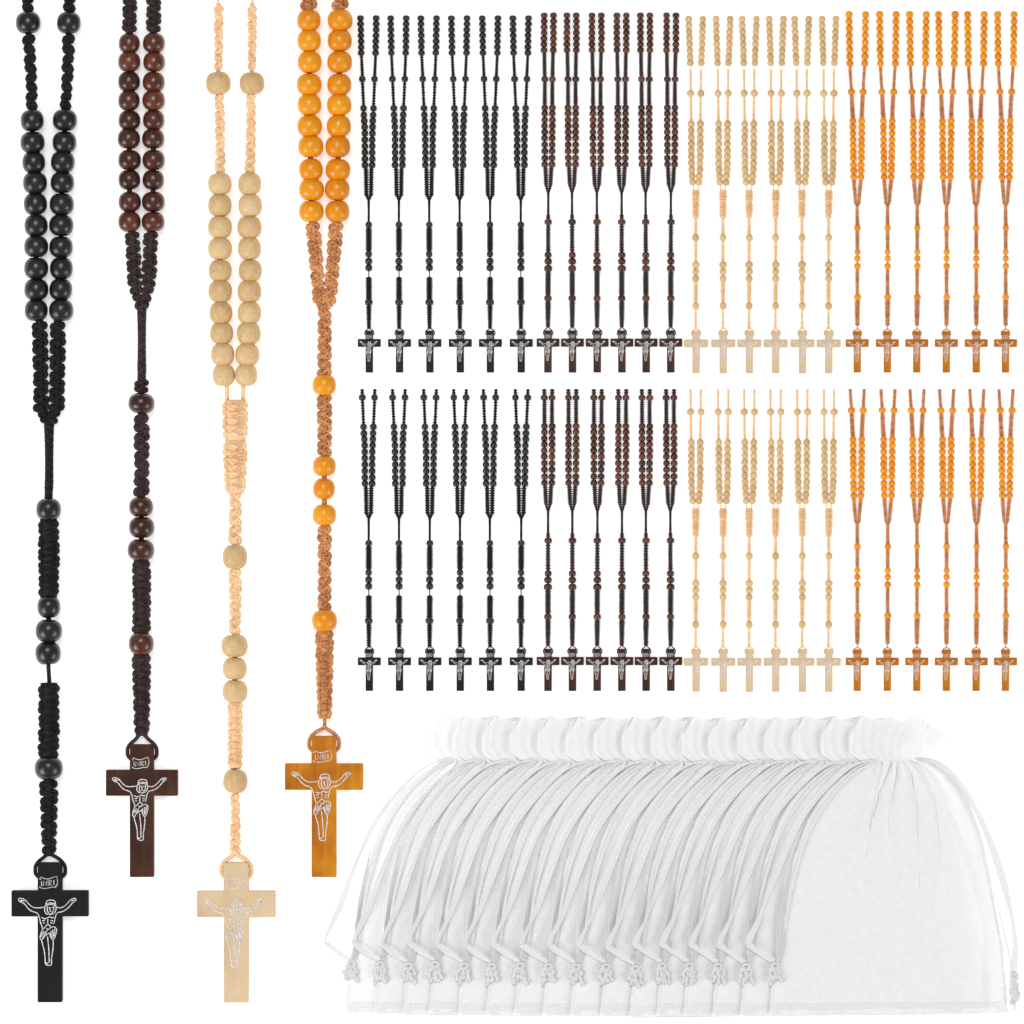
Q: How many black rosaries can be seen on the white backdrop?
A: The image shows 13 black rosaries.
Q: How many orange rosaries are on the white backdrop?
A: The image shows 13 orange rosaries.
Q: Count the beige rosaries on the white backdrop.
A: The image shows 13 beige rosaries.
